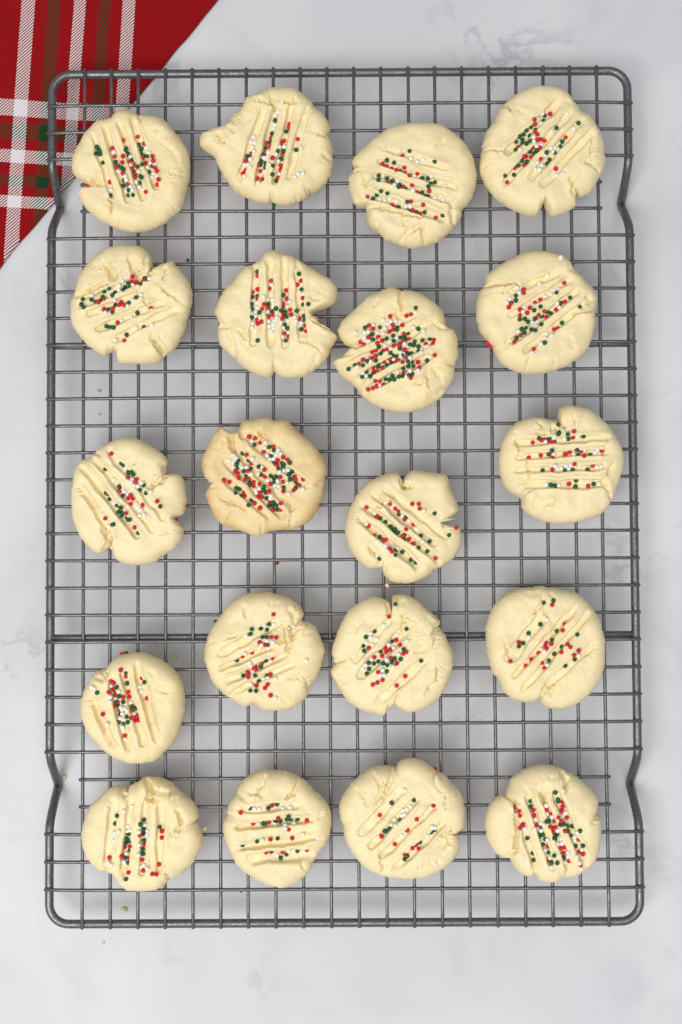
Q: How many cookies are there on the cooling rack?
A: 20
